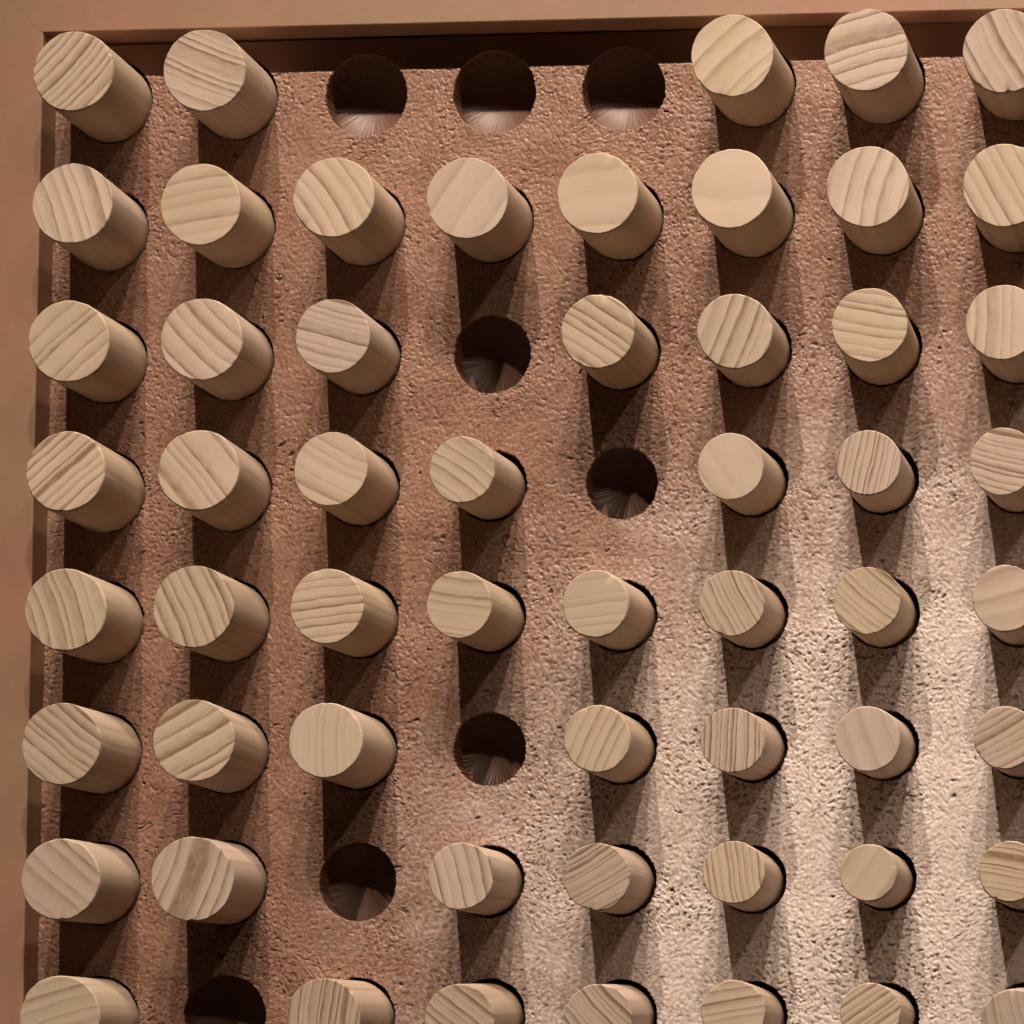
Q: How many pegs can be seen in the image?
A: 56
